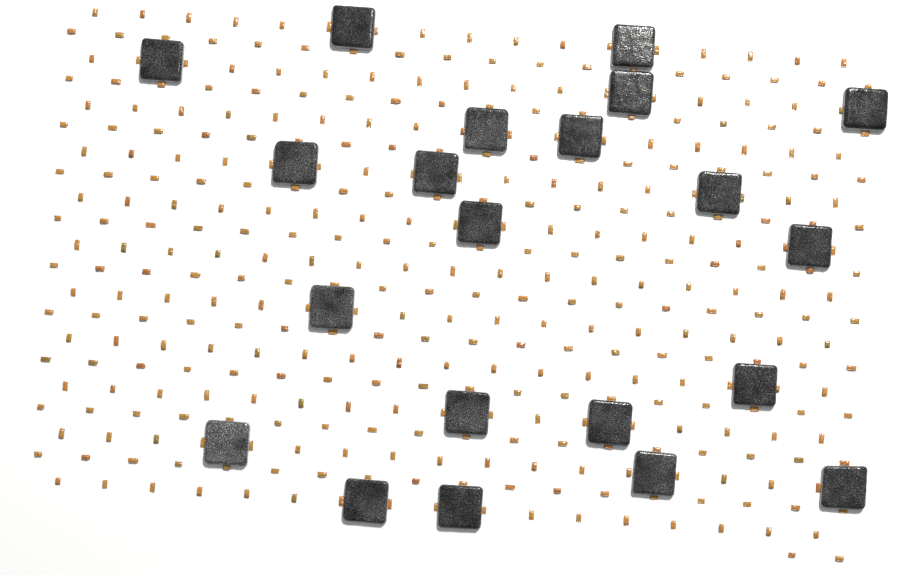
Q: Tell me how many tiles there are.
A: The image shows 21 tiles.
